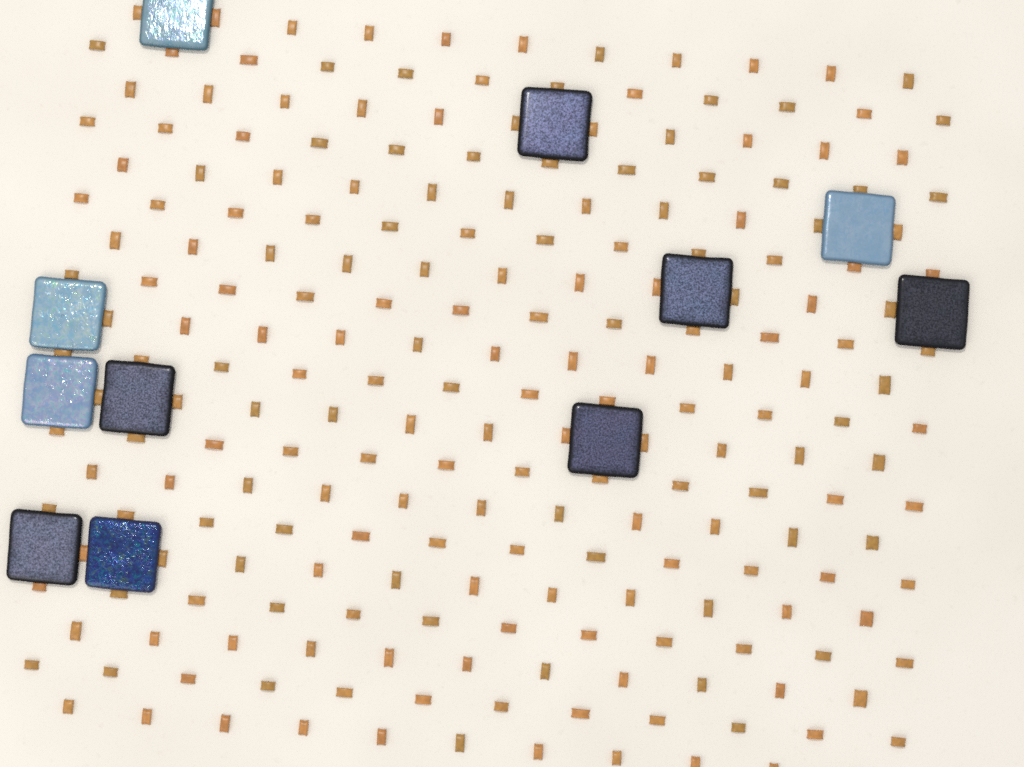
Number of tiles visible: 11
